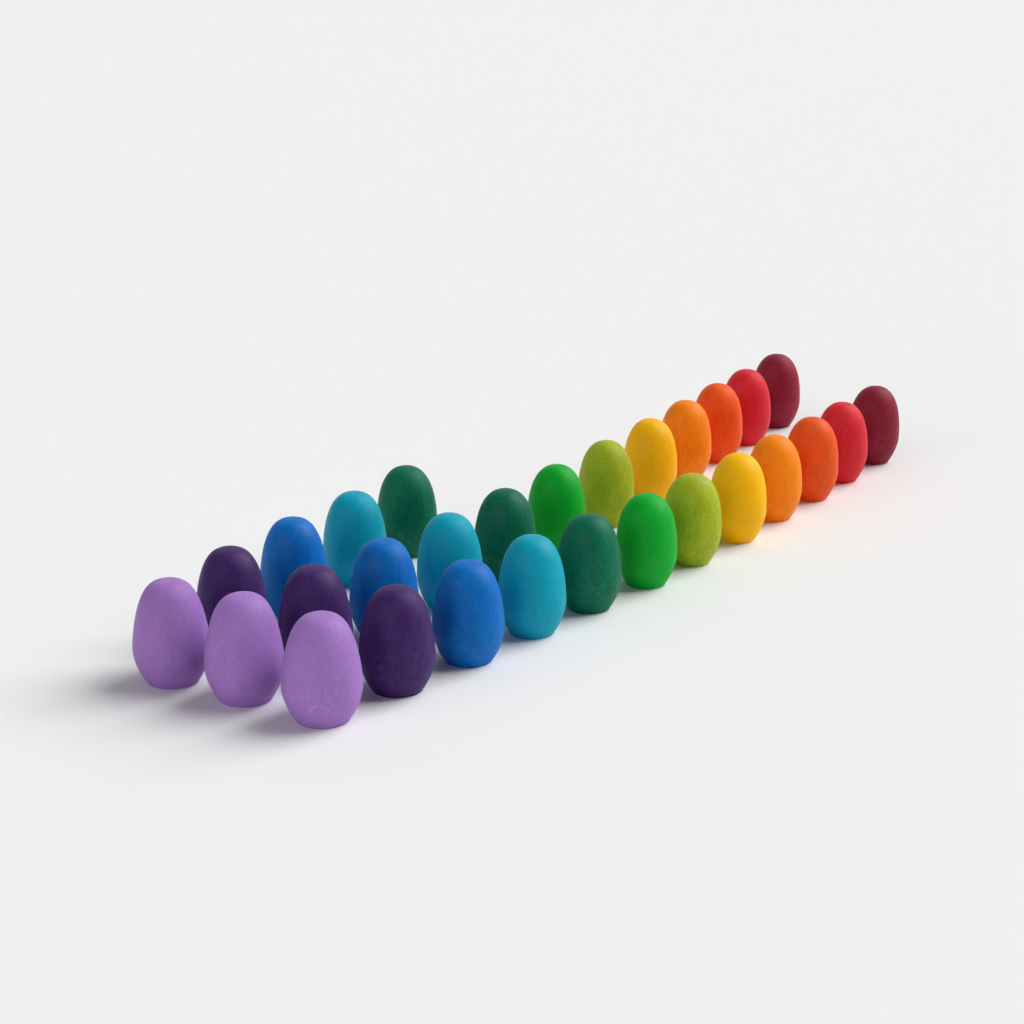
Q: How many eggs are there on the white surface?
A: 29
